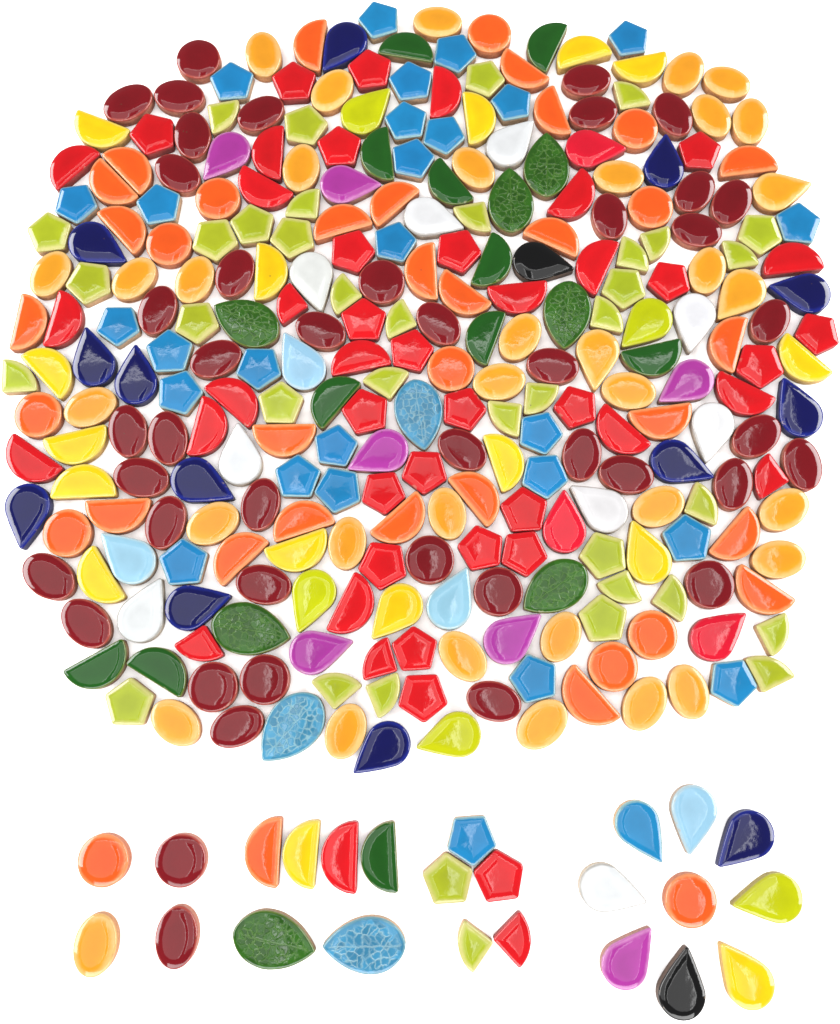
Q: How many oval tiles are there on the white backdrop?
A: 68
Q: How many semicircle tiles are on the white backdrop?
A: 66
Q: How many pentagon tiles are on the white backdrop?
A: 66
